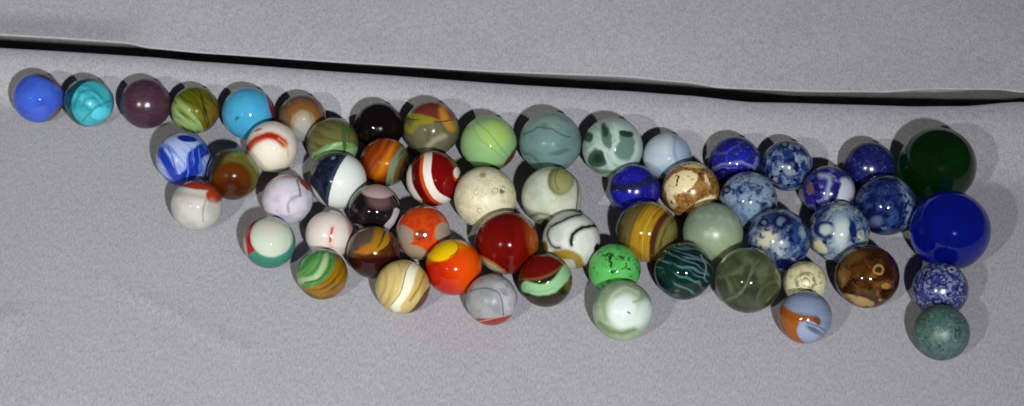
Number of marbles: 58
